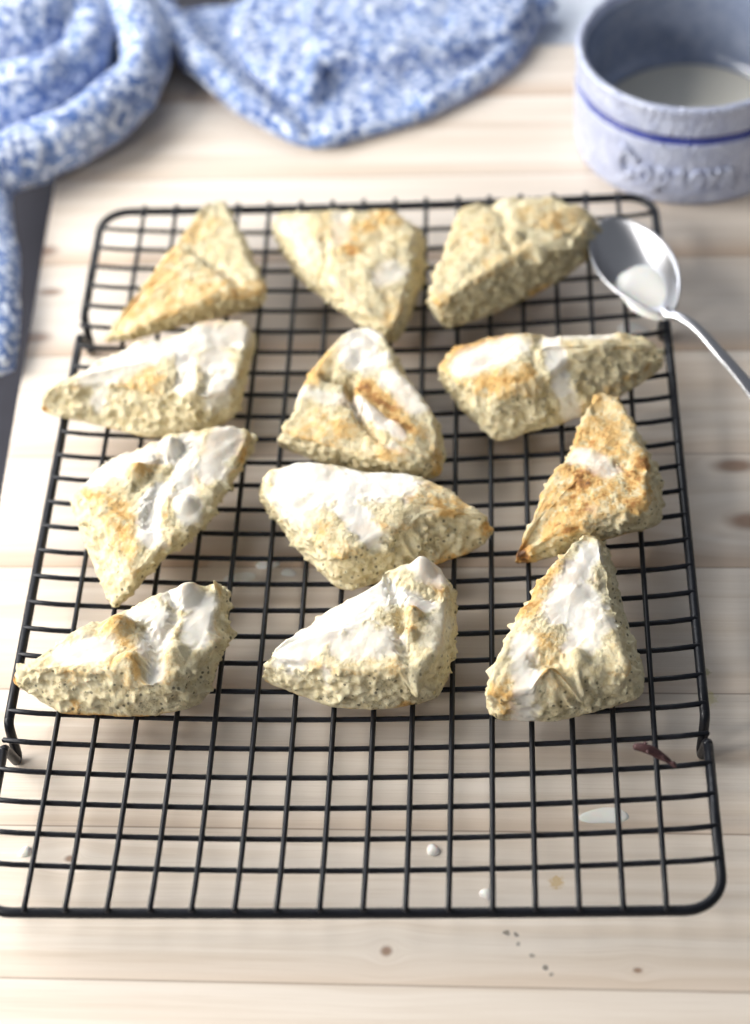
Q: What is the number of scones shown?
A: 12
